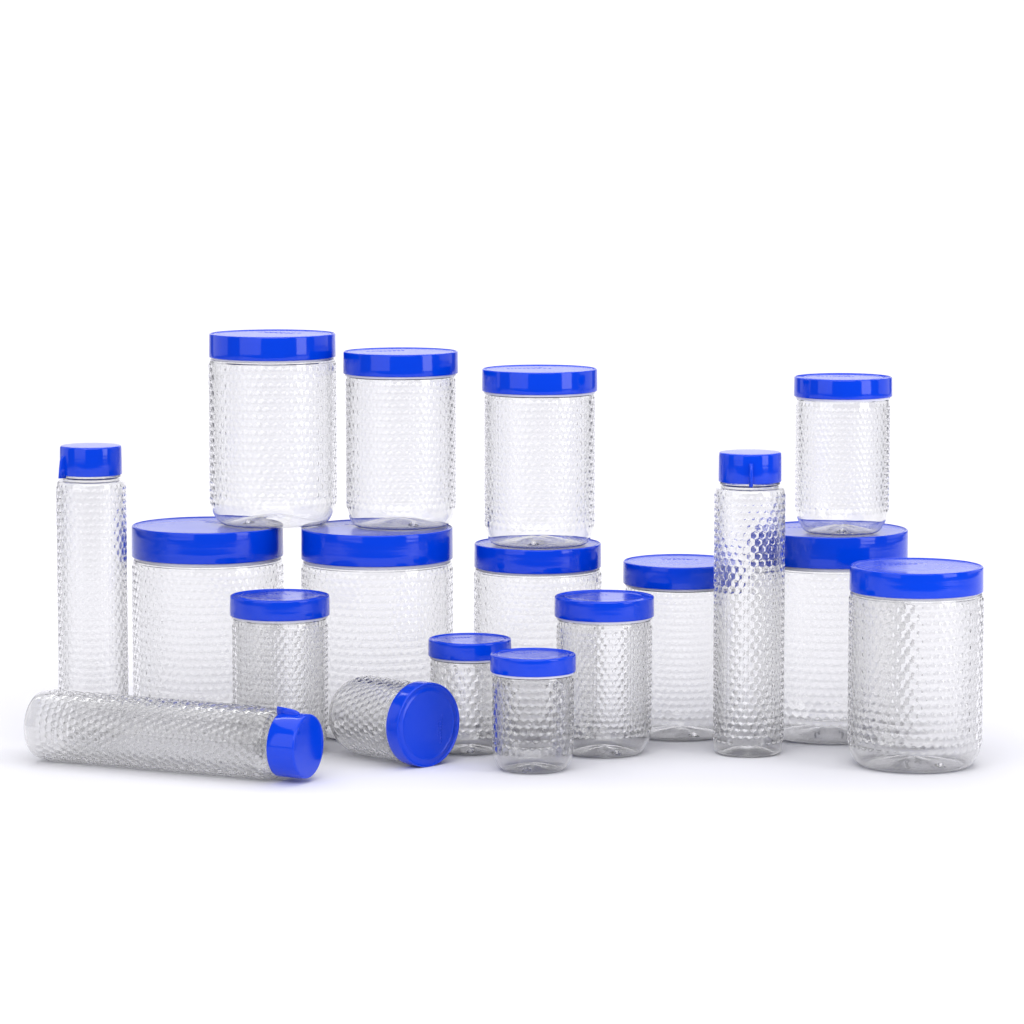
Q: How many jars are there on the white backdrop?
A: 15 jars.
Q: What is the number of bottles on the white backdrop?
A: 3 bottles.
